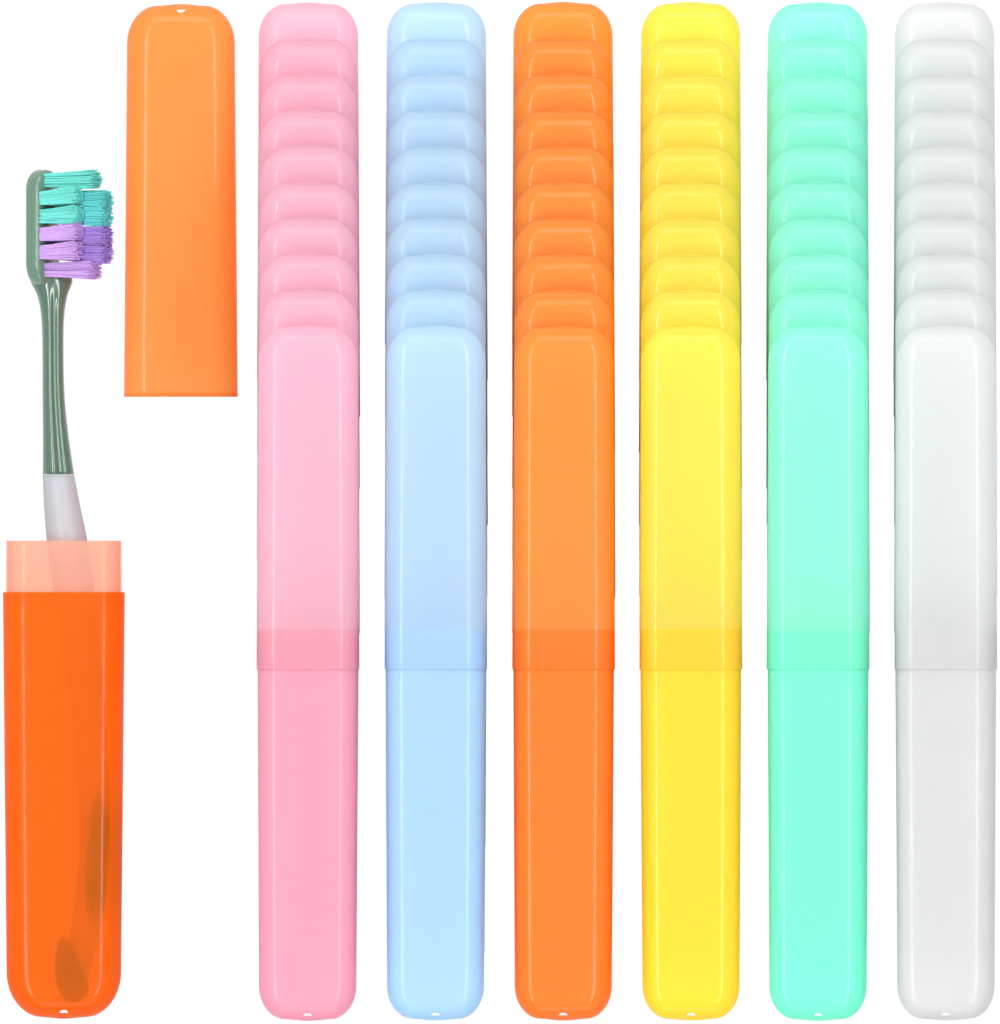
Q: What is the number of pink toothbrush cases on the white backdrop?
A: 10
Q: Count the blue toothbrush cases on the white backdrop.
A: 10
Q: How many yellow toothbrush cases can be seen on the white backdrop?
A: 10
